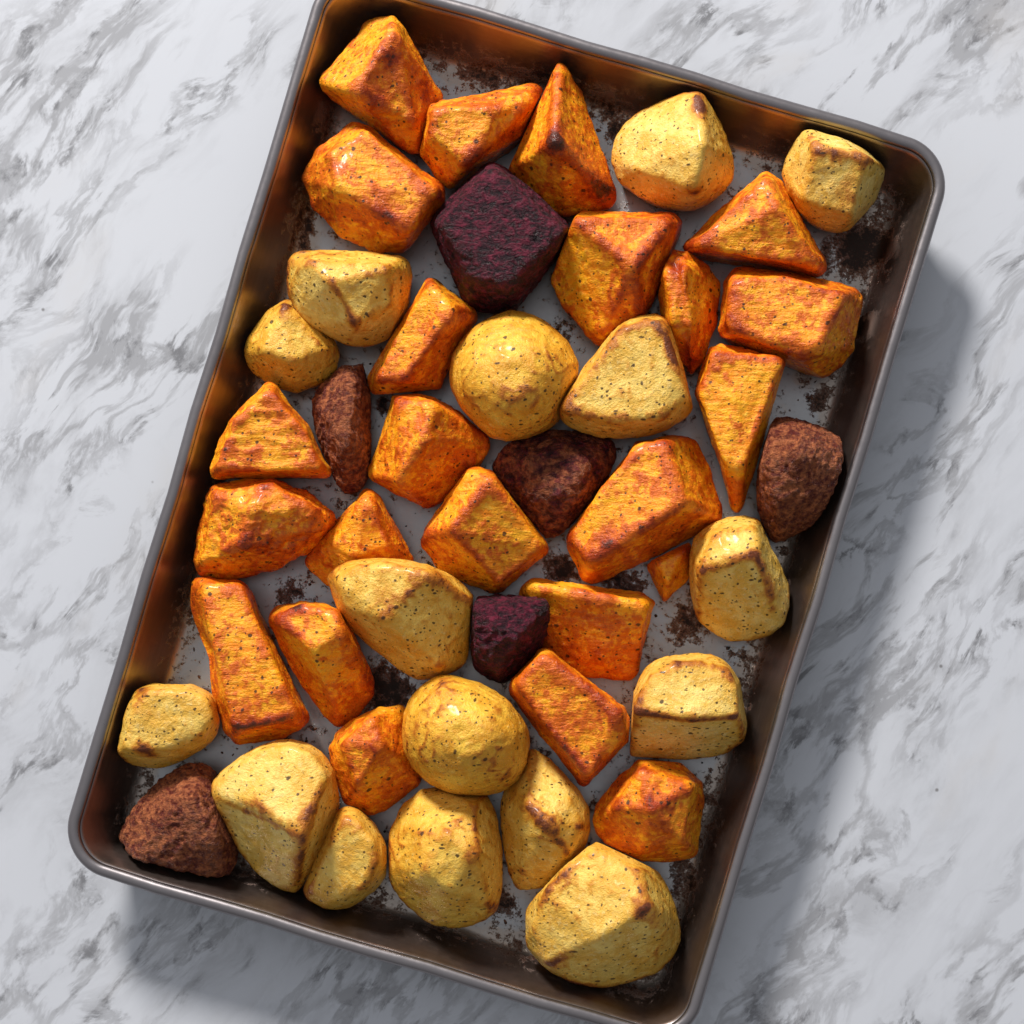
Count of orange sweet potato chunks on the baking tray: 23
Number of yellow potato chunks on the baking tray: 16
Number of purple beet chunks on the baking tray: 6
